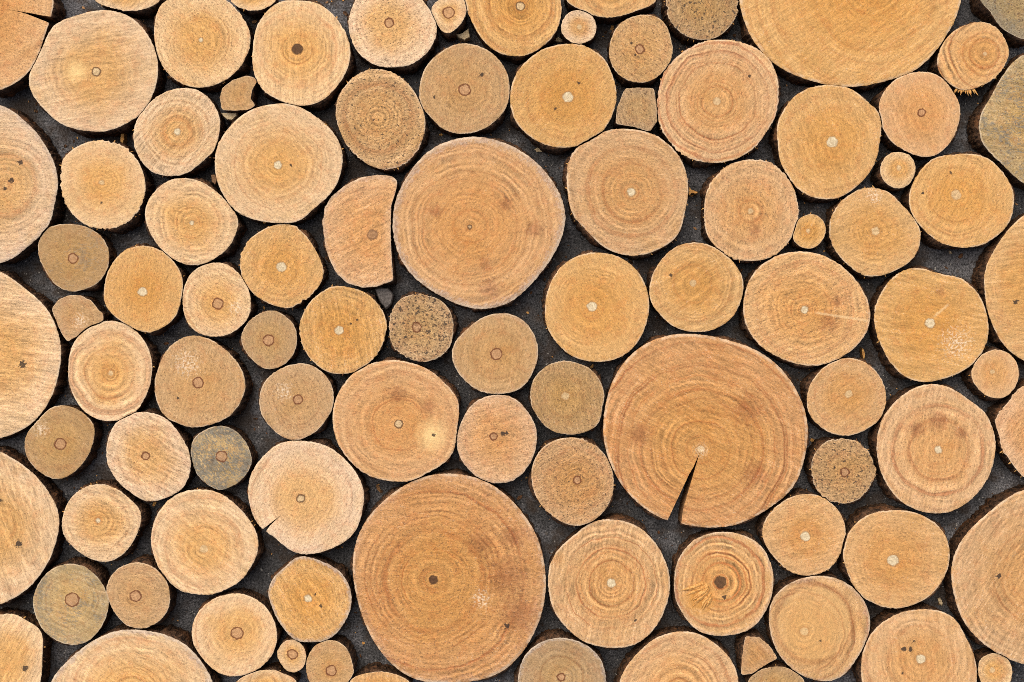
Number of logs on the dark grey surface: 96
